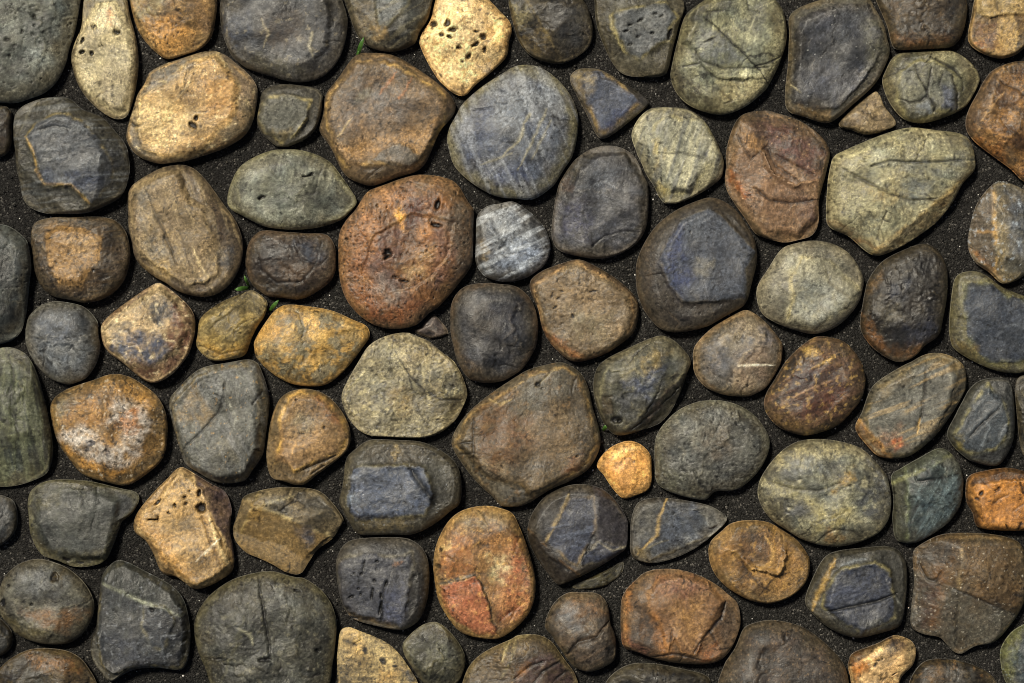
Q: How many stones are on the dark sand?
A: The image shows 90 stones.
